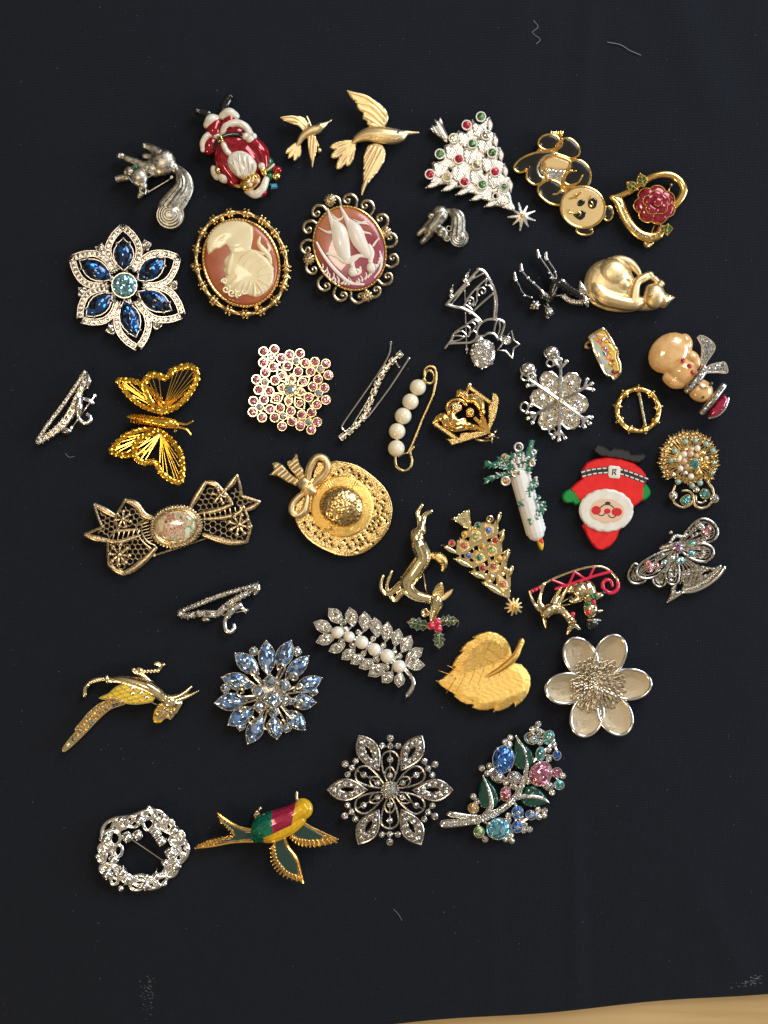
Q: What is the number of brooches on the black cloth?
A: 43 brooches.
